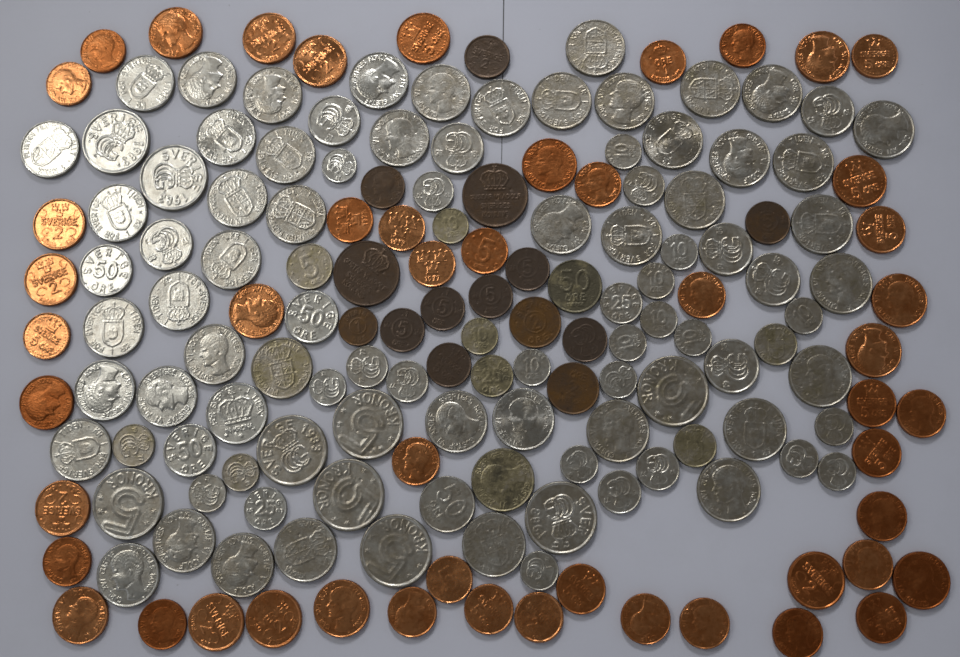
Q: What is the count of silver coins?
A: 102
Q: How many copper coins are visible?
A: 50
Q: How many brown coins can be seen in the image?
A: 14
